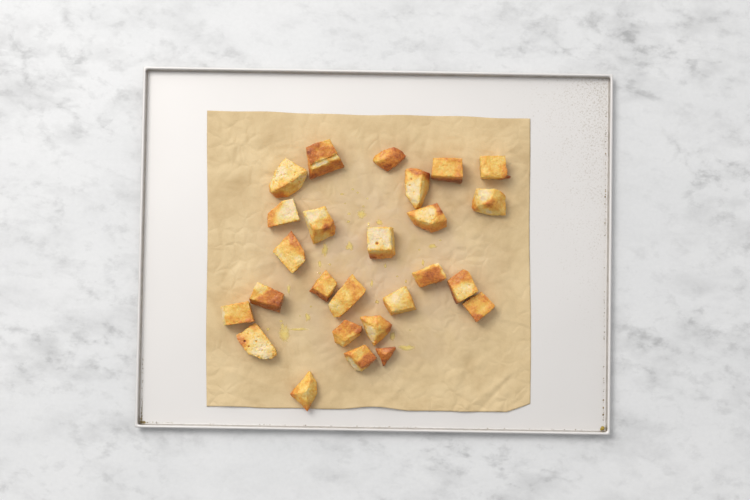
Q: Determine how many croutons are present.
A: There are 26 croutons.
